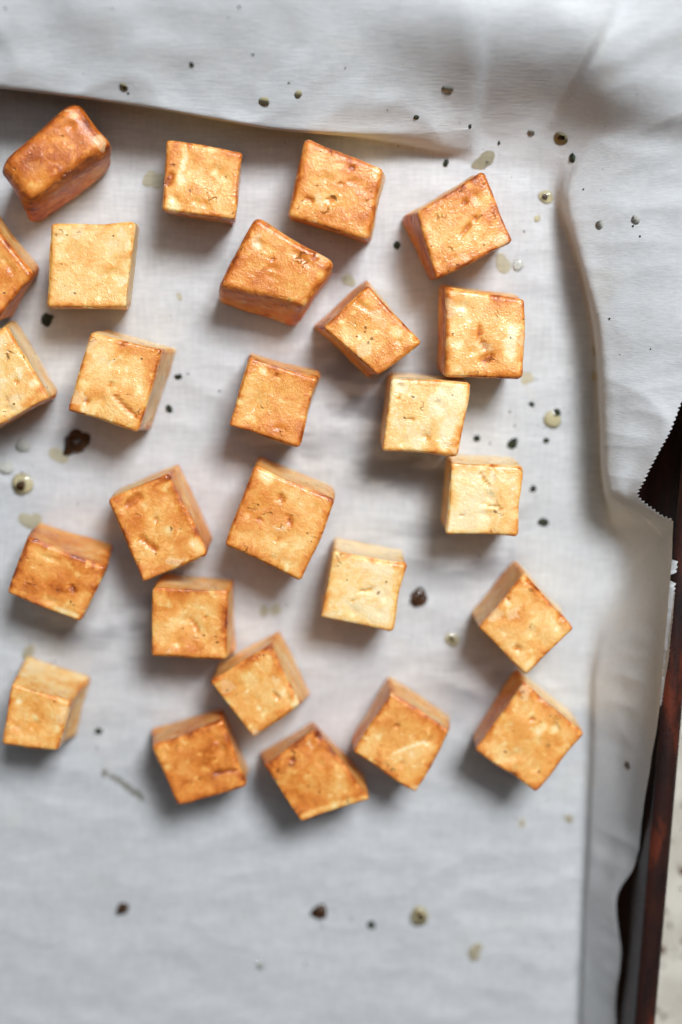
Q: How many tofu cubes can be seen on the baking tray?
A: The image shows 26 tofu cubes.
